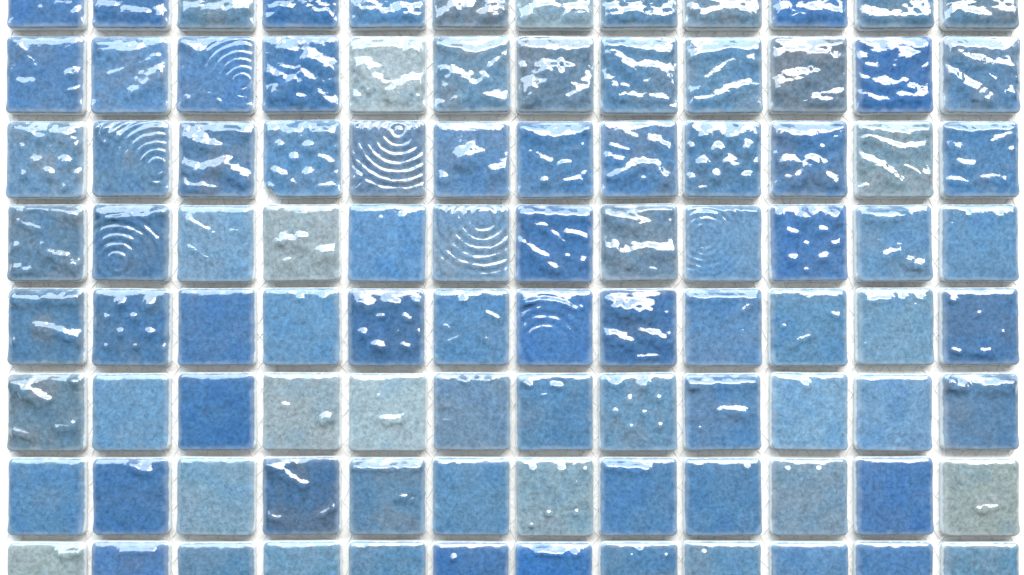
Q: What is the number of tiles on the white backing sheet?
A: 96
